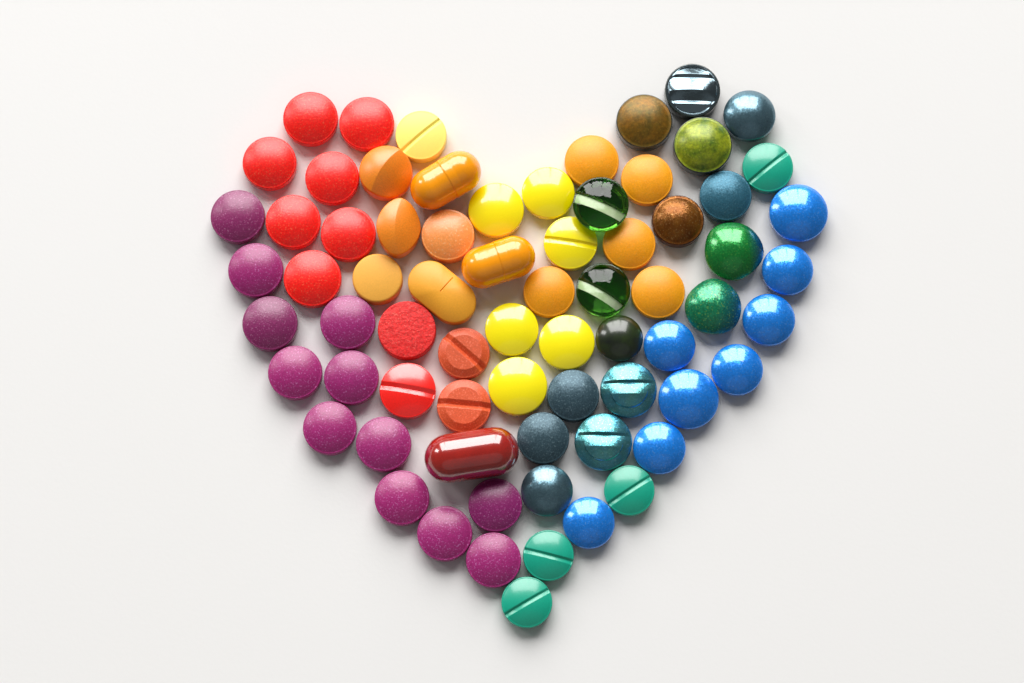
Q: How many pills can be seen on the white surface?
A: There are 71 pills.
